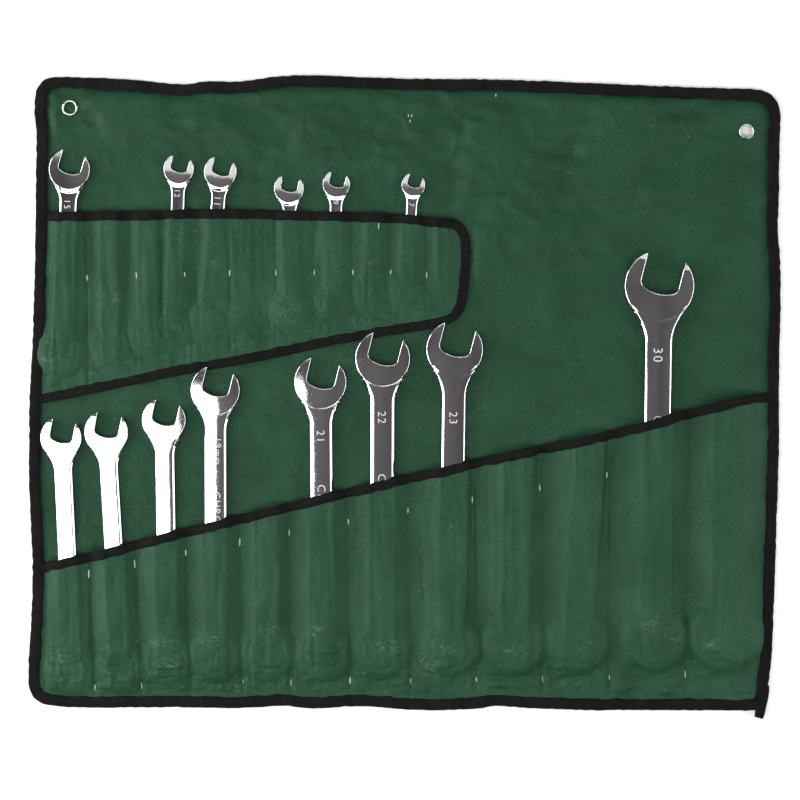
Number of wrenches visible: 14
